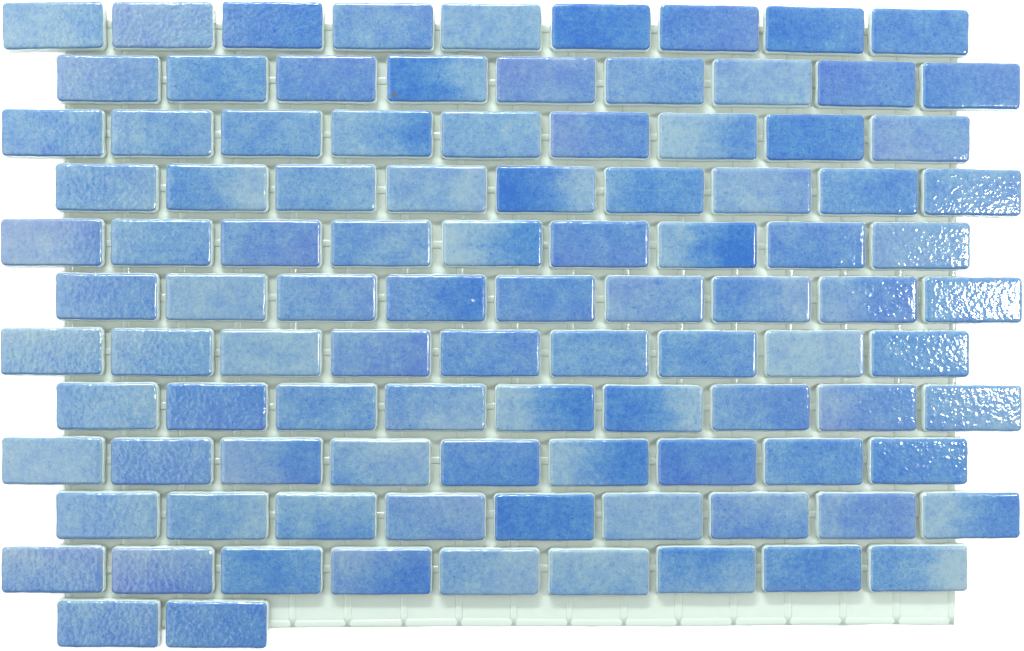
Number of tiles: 101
